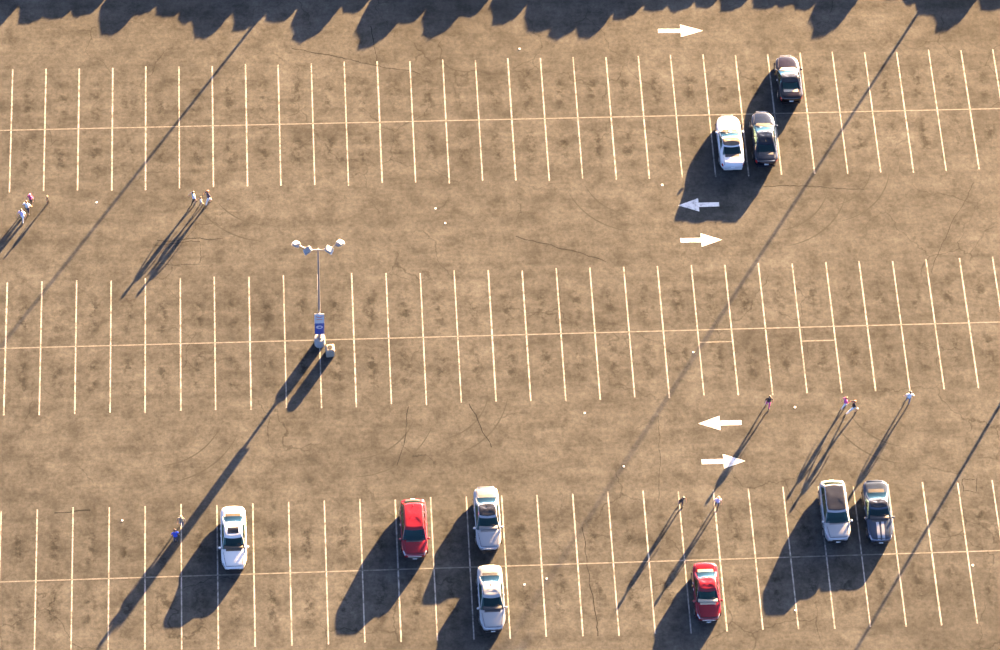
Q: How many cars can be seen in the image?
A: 10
